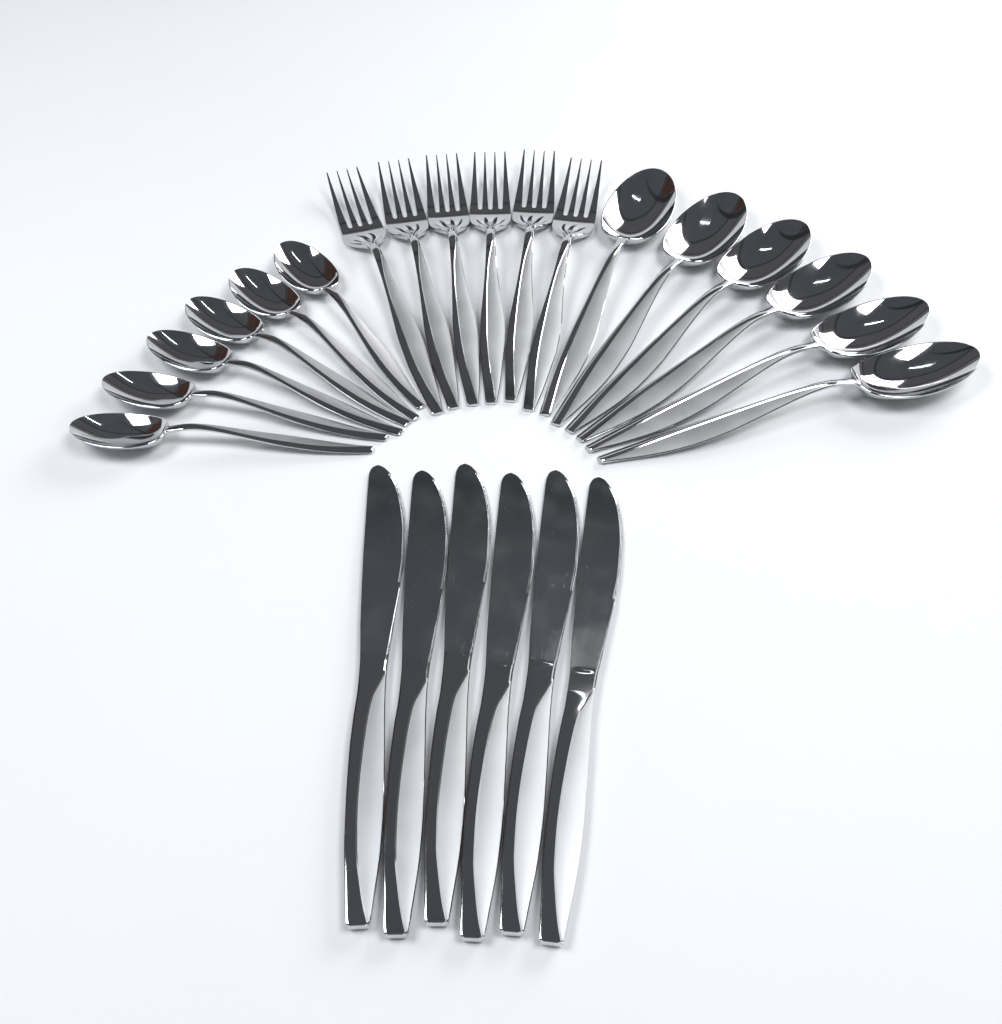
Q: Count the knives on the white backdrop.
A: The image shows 6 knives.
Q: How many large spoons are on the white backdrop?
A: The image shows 6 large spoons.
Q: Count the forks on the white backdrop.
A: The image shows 6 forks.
